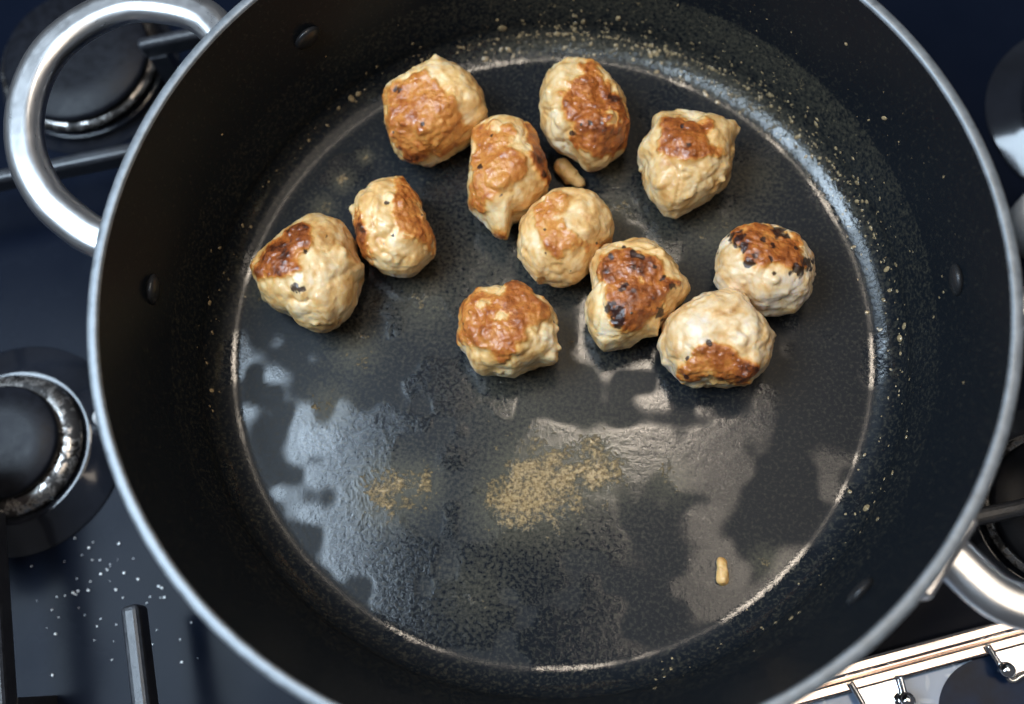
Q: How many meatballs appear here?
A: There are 11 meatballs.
